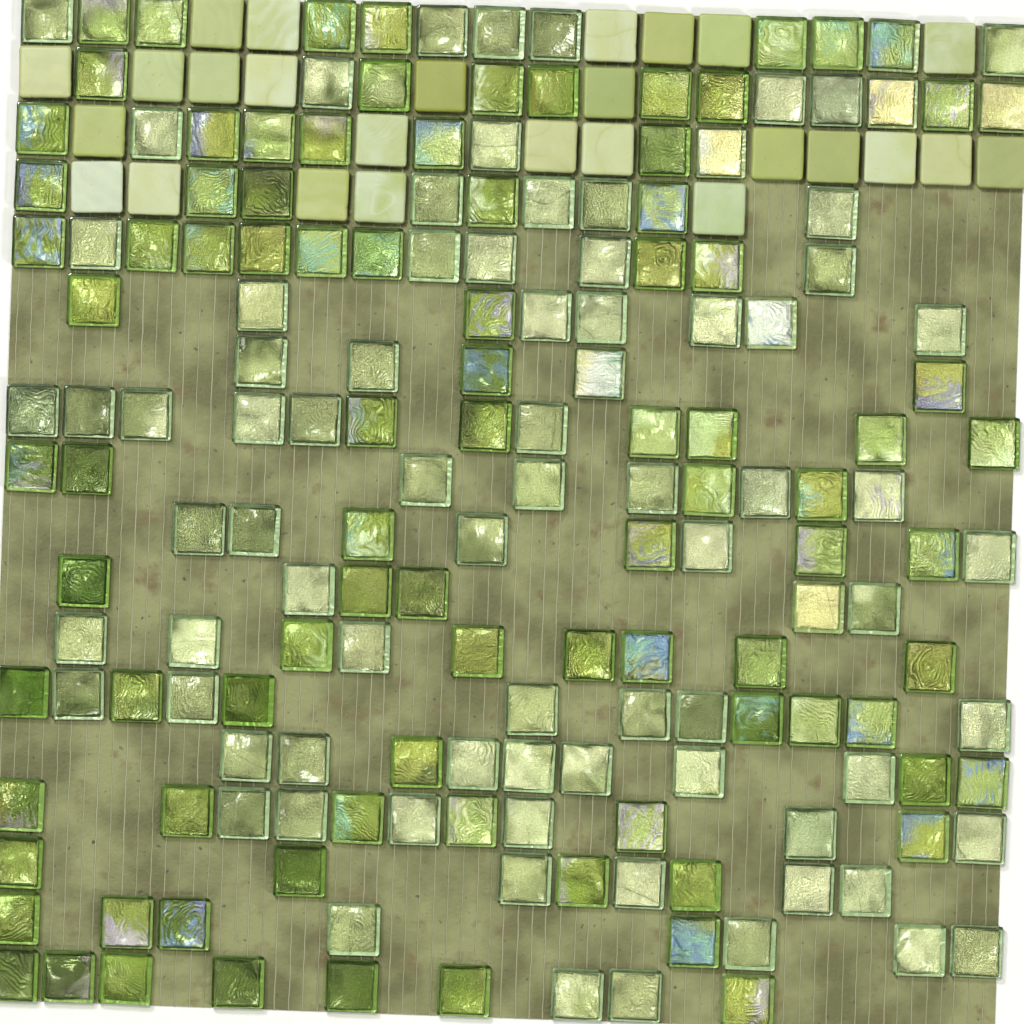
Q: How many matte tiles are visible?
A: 26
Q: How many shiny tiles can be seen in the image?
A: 172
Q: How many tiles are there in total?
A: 198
